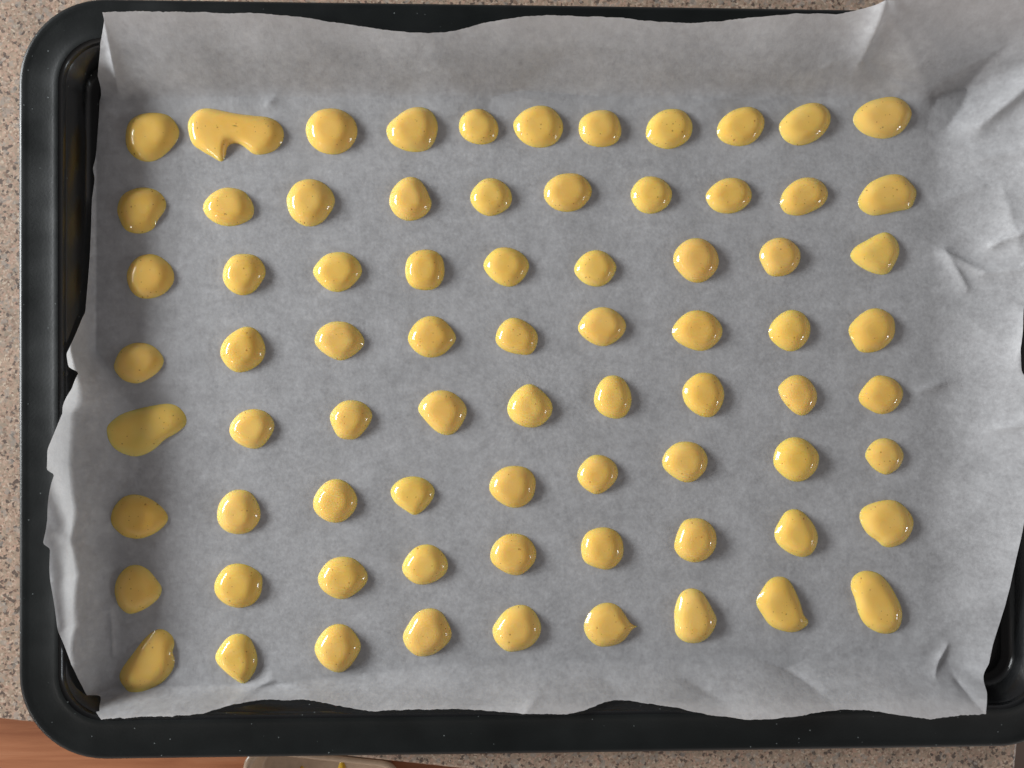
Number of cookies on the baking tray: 75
